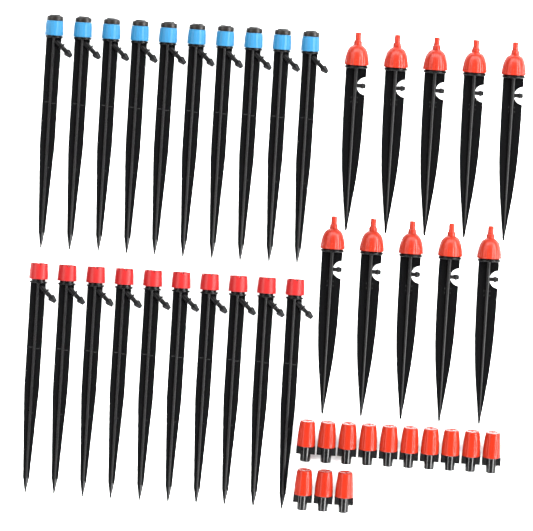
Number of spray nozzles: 13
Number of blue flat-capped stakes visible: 10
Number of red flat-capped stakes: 10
